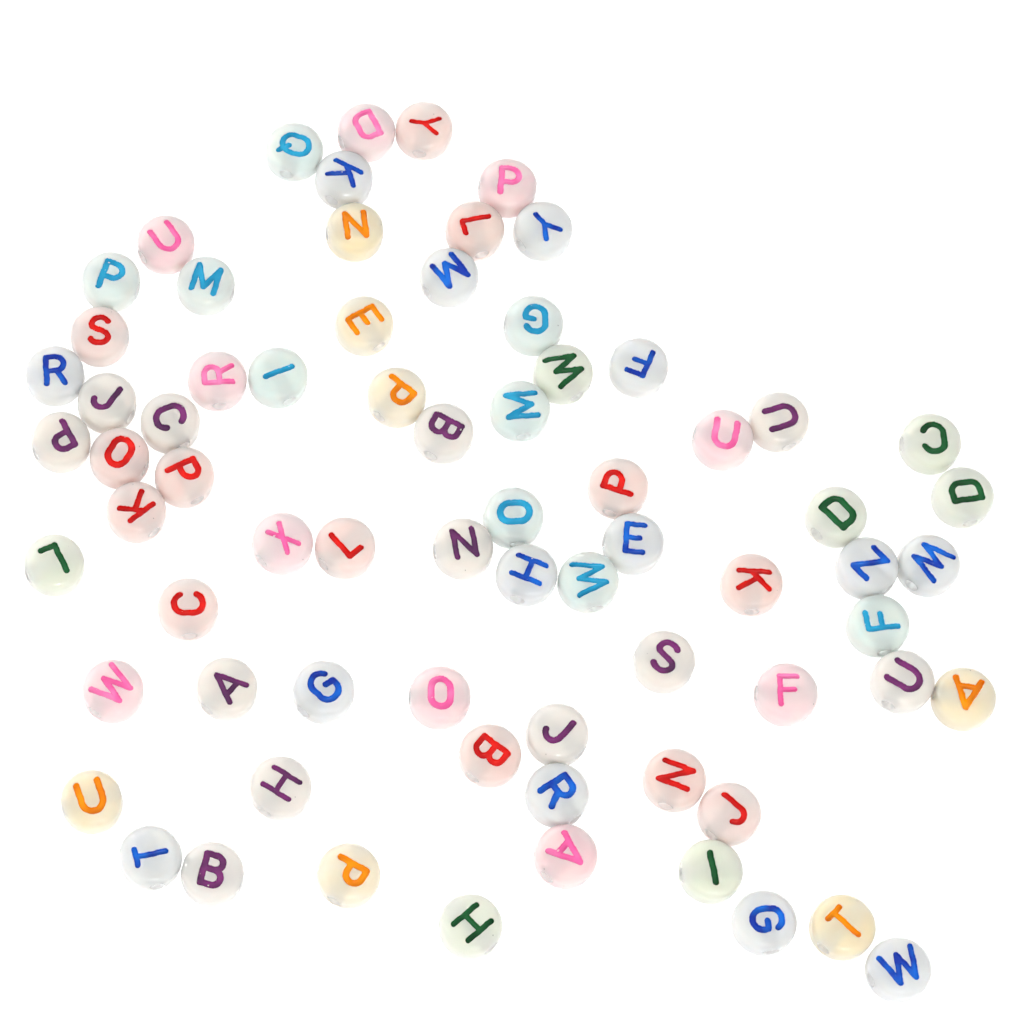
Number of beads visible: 72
